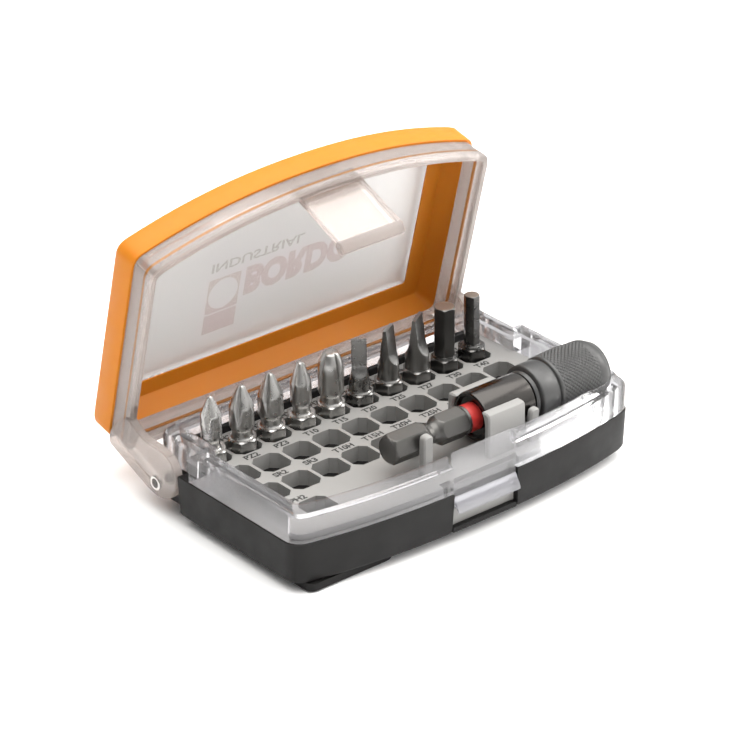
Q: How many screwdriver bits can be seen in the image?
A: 10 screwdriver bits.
